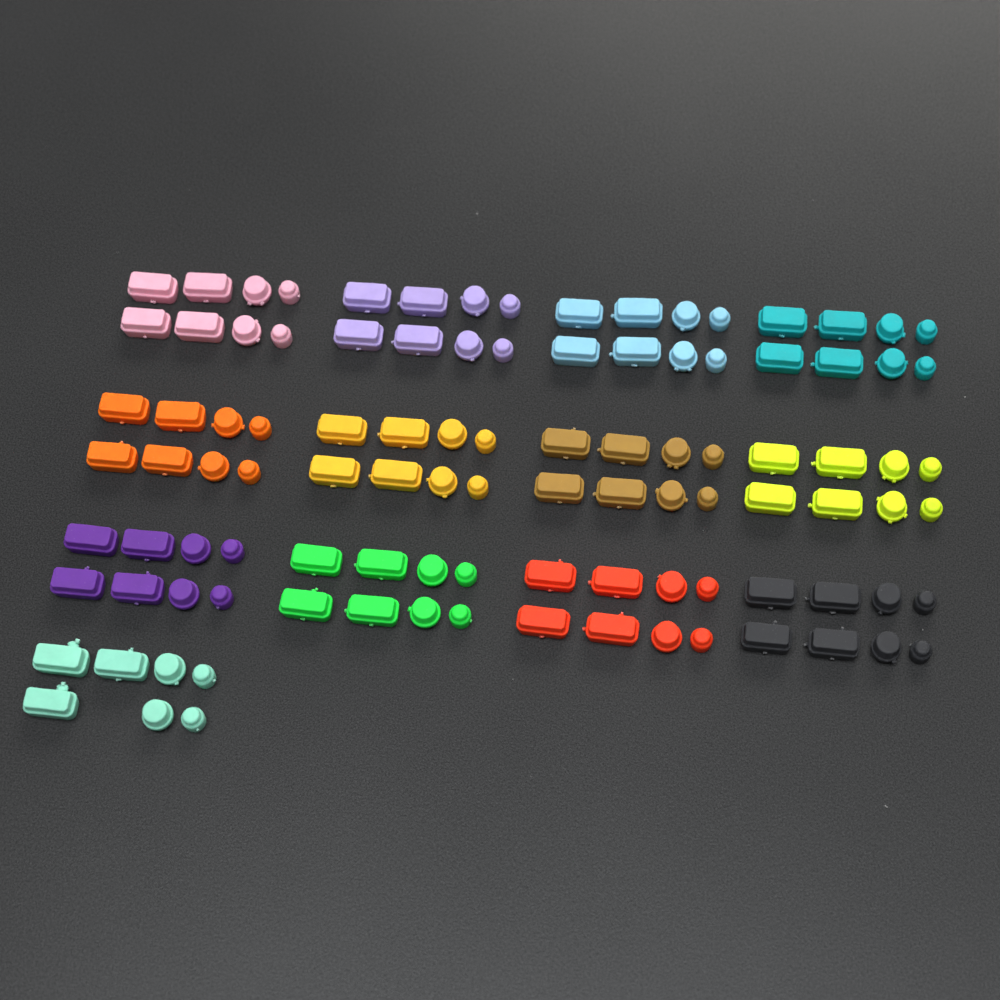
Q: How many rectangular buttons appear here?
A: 51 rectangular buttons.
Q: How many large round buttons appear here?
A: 26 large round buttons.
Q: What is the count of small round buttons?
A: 26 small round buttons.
